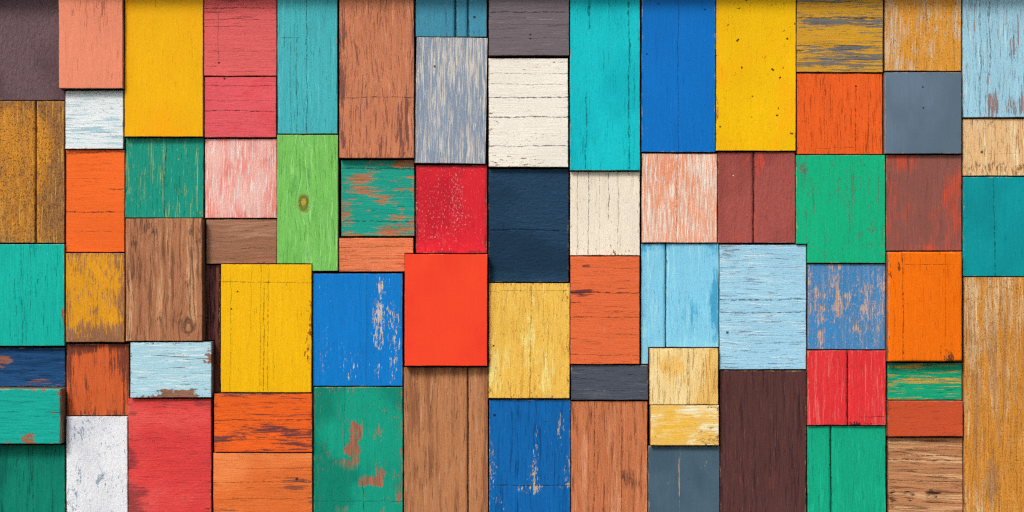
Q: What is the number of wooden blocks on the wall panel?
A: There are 74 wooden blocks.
